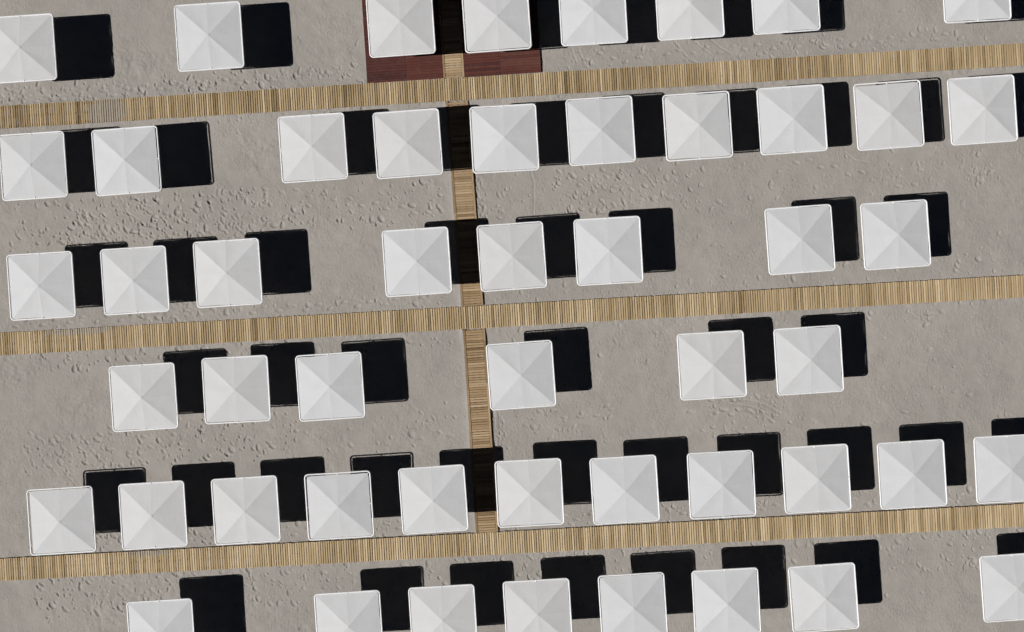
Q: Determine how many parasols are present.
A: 51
